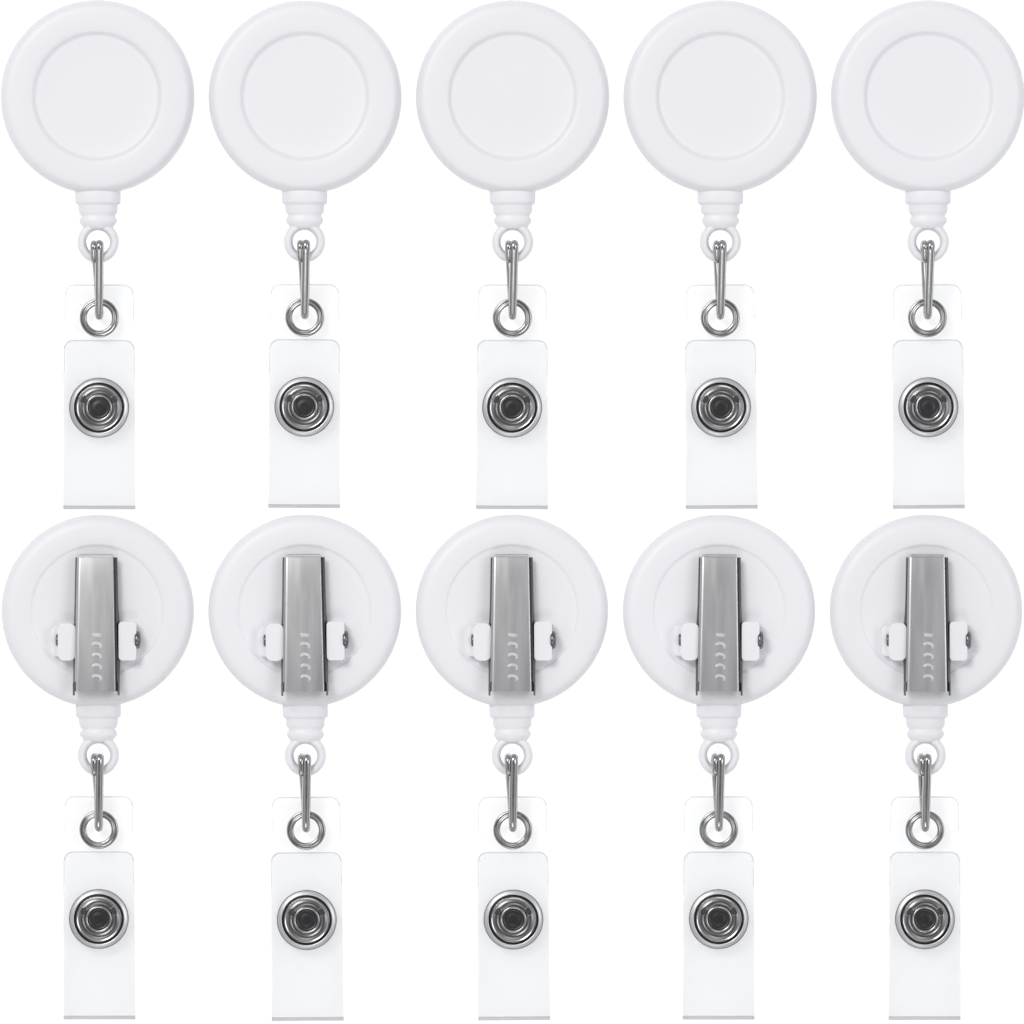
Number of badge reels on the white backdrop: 10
